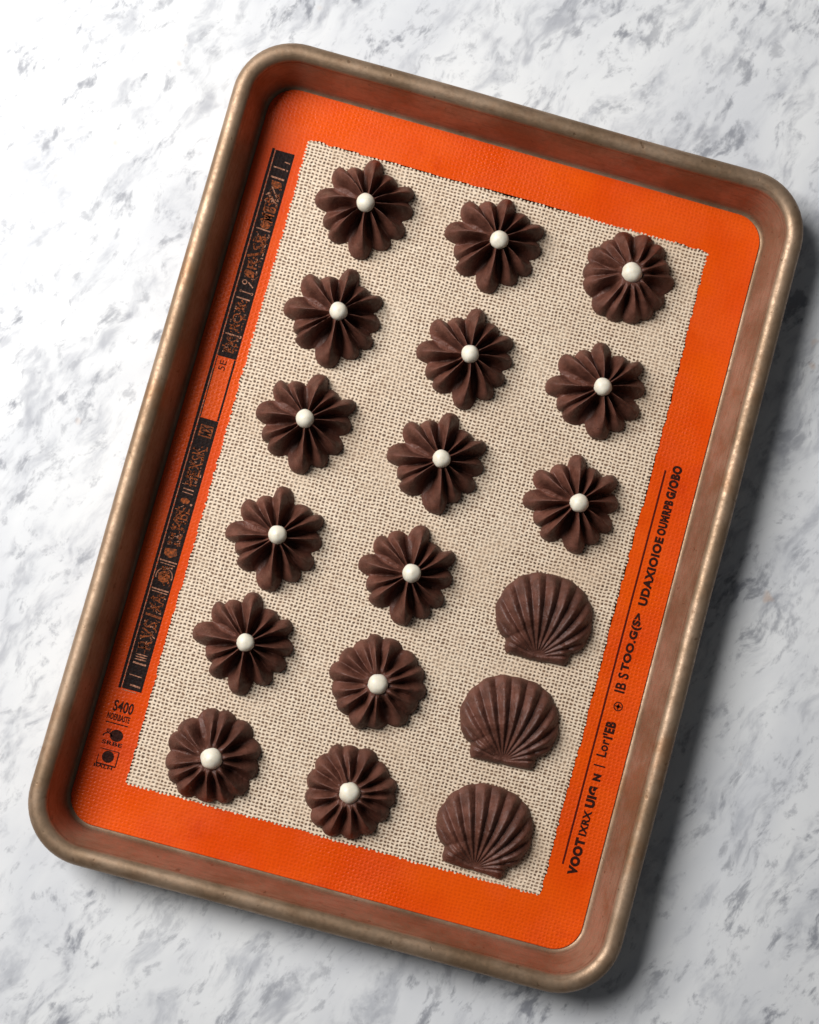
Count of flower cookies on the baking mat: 15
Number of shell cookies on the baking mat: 3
